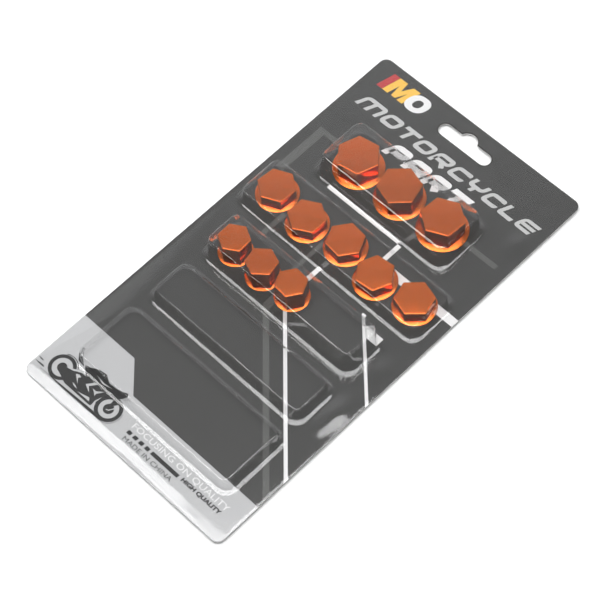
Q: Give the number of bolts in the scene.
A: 11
